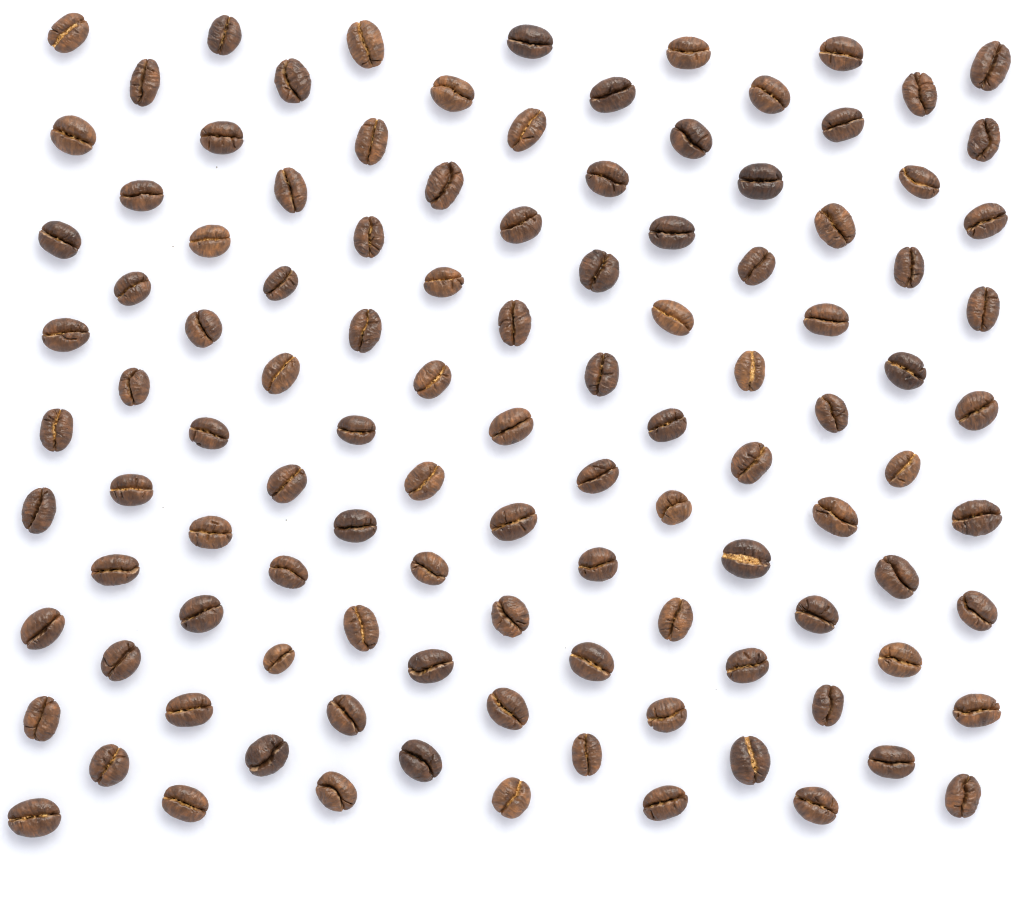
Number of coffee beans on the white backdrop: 111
